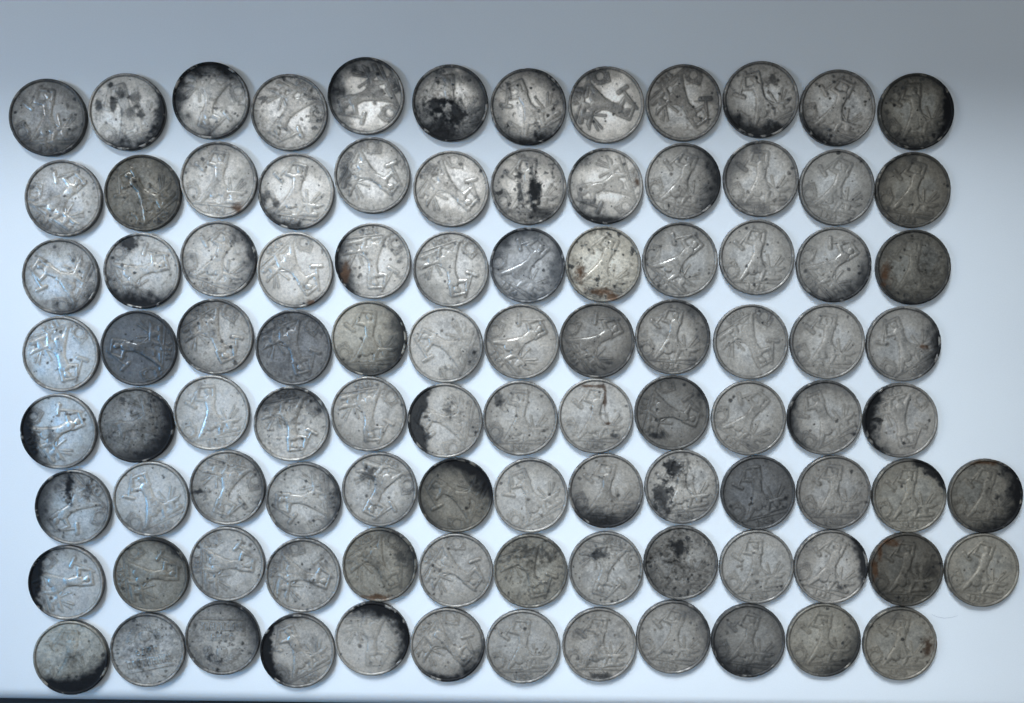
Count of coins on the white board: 98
